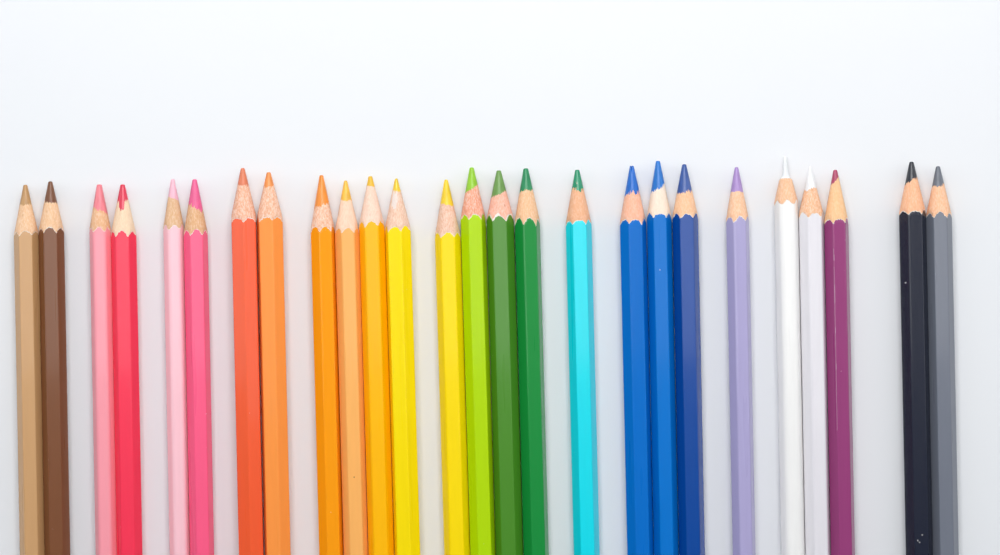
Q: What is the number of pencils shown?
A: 26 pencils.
